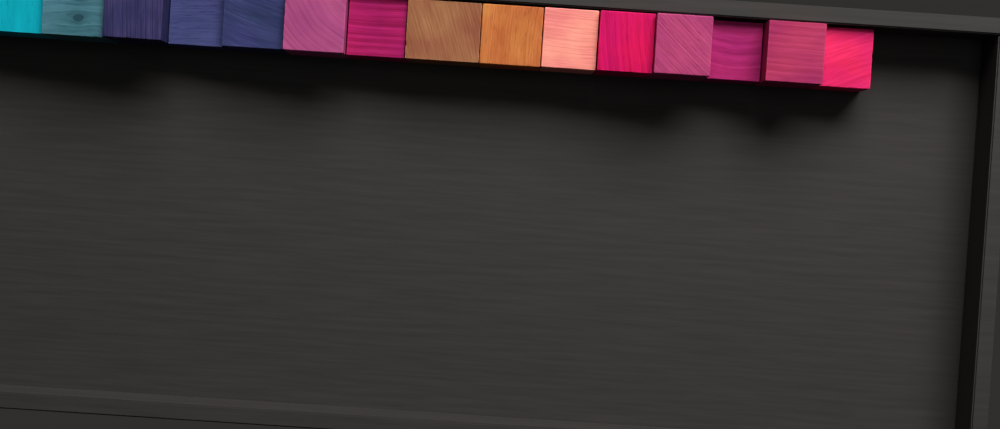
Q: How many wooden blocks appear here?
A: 15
